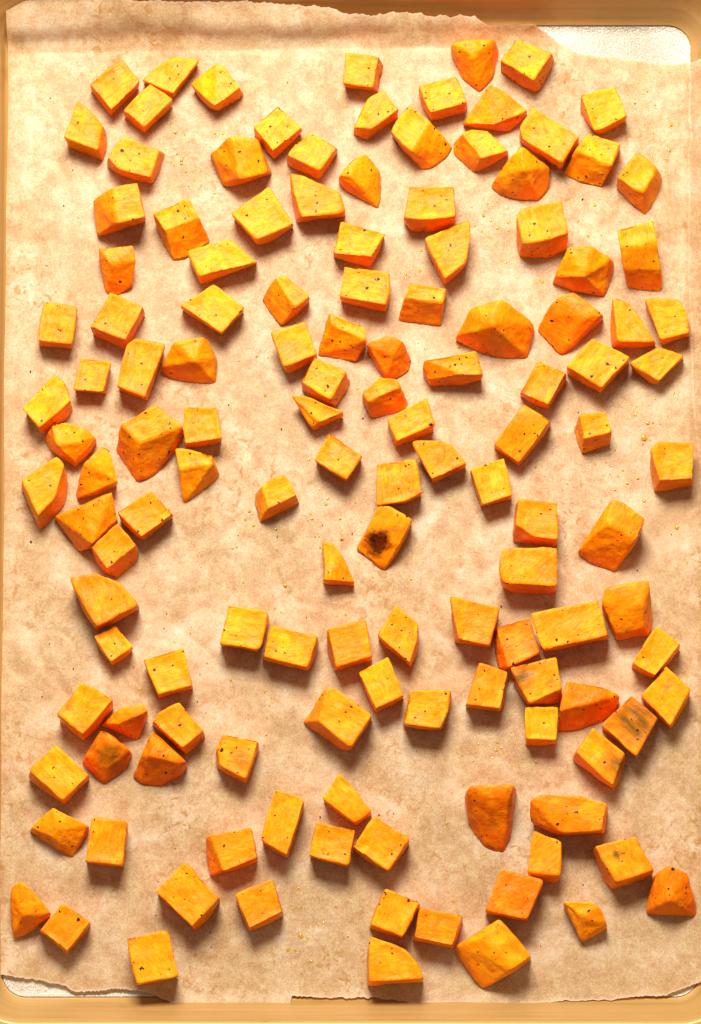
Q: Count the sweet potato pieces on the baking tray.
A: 134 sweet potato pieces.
